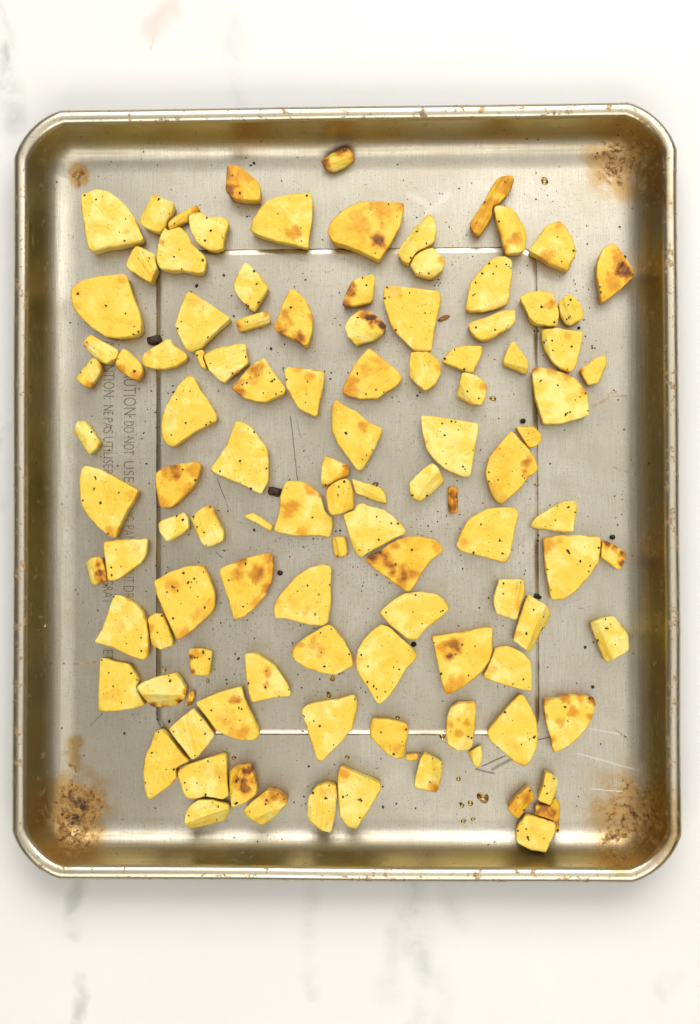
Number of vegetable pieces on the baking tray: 110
